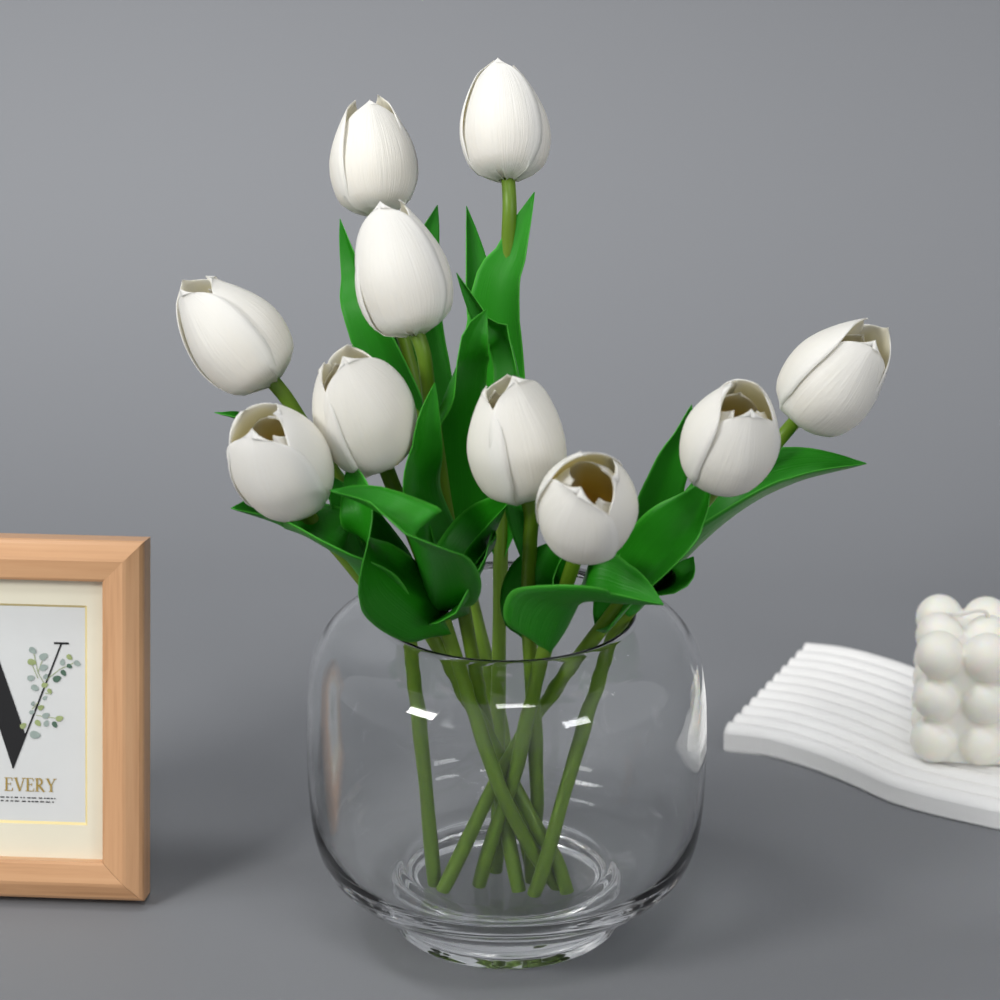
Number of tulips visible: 10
